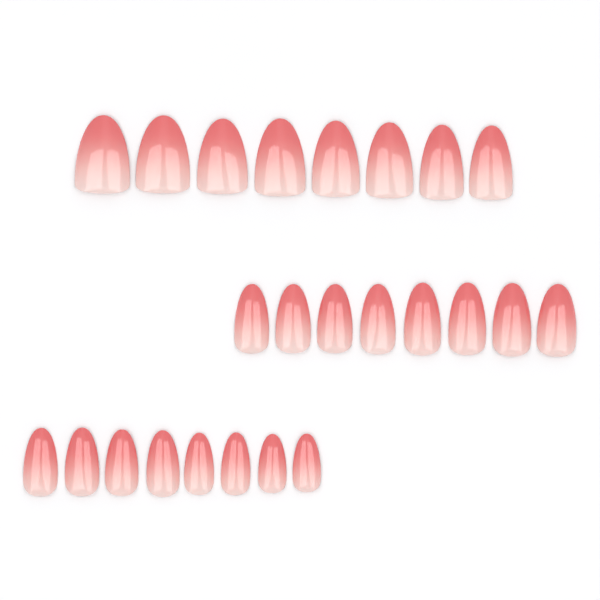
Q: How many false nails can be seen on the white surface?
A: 24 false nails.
